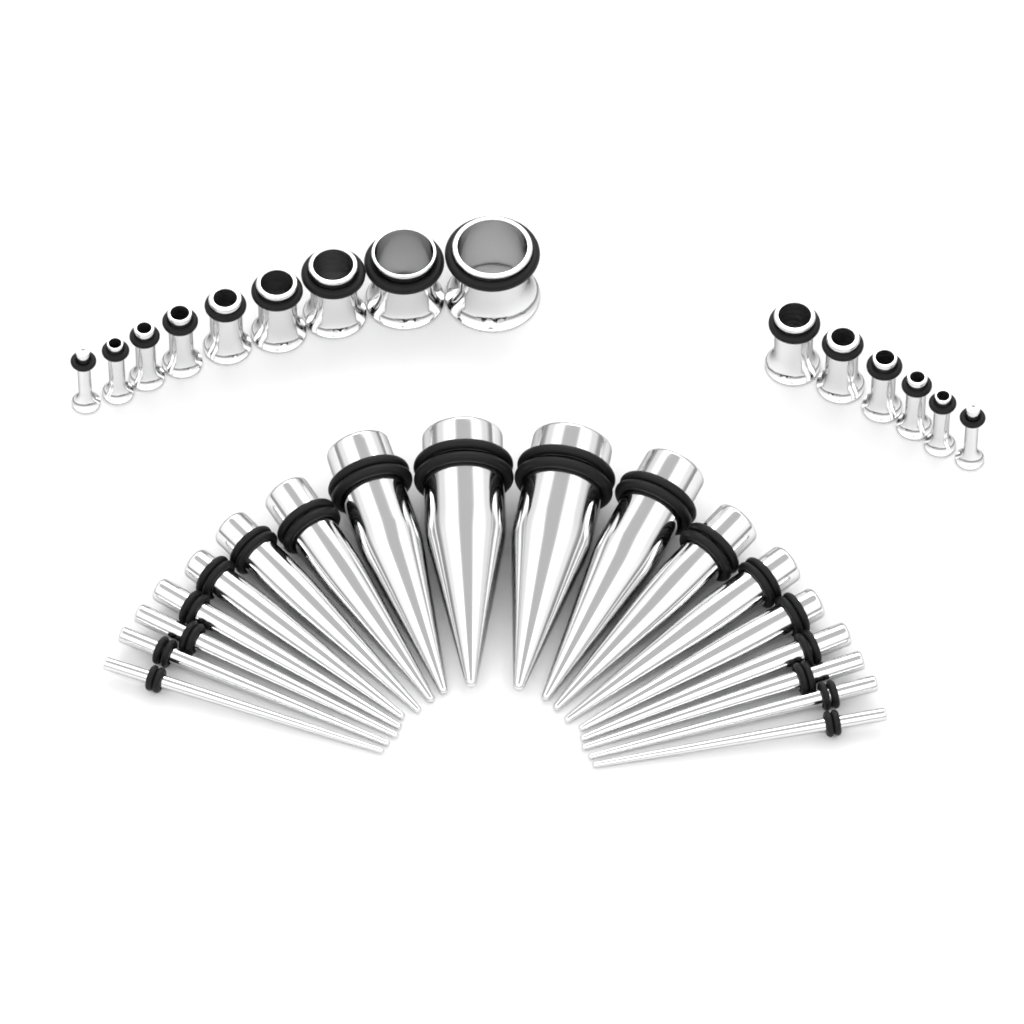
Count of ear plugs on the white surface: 15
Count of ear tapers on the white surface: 18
